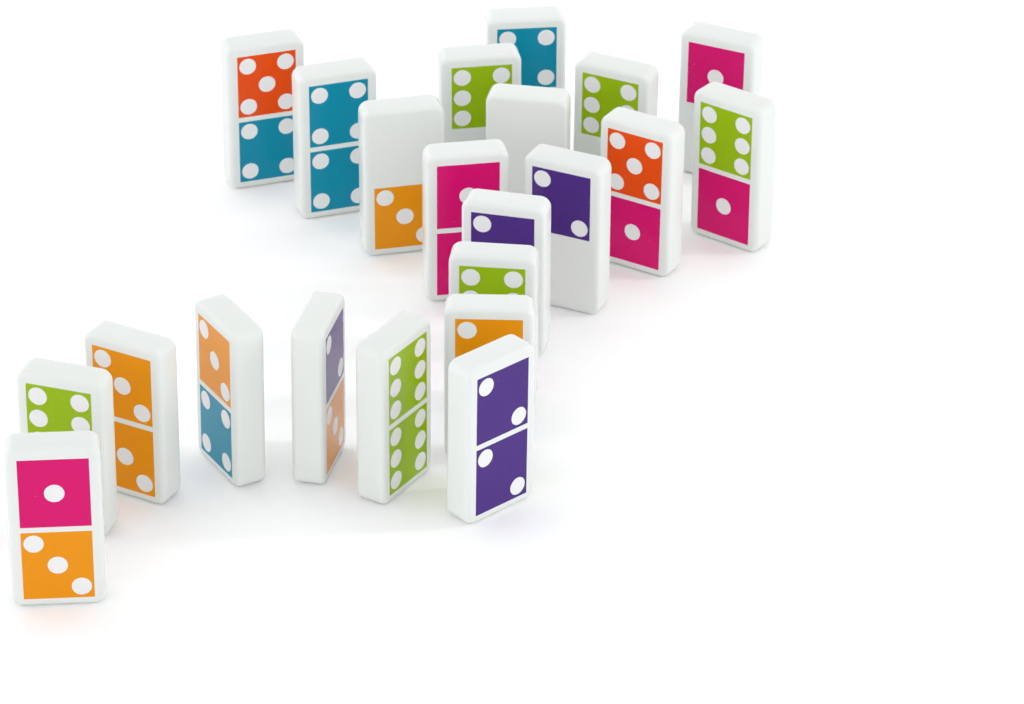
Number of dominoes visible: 22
